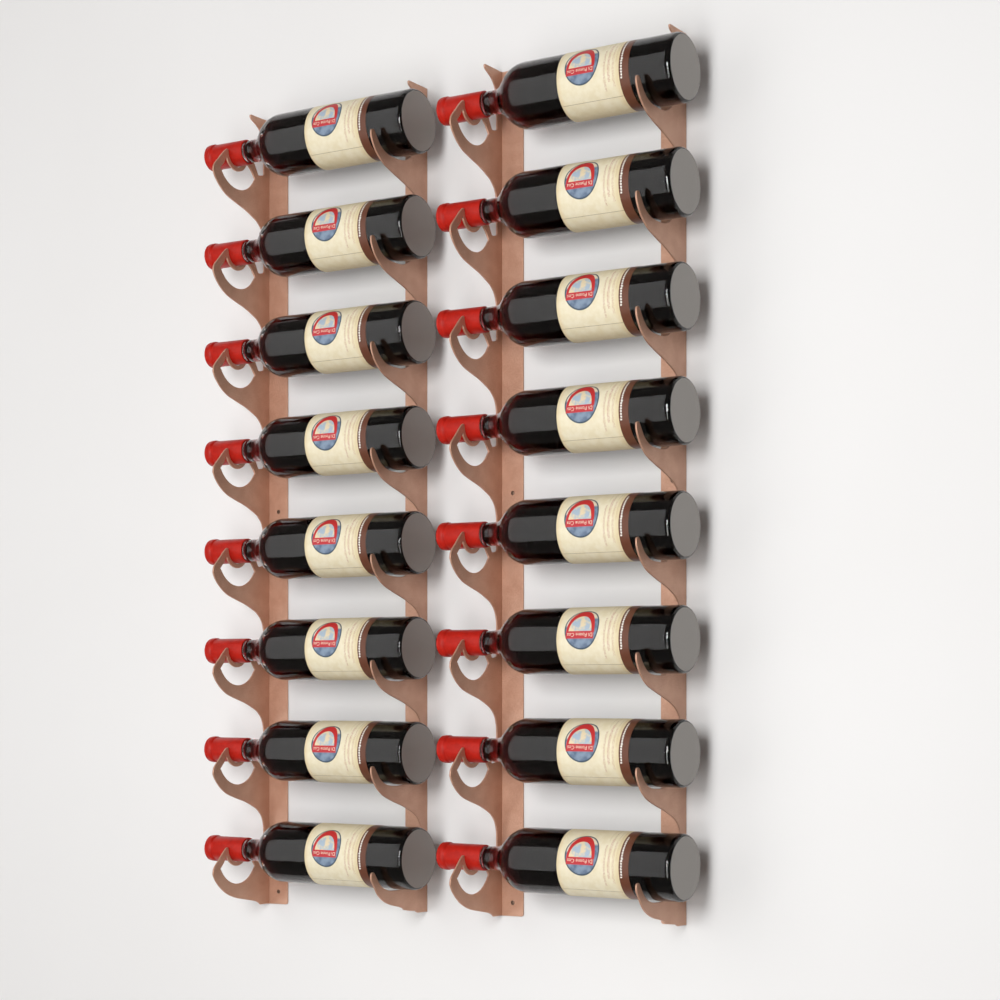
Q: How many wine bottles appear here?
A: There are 16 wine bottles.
